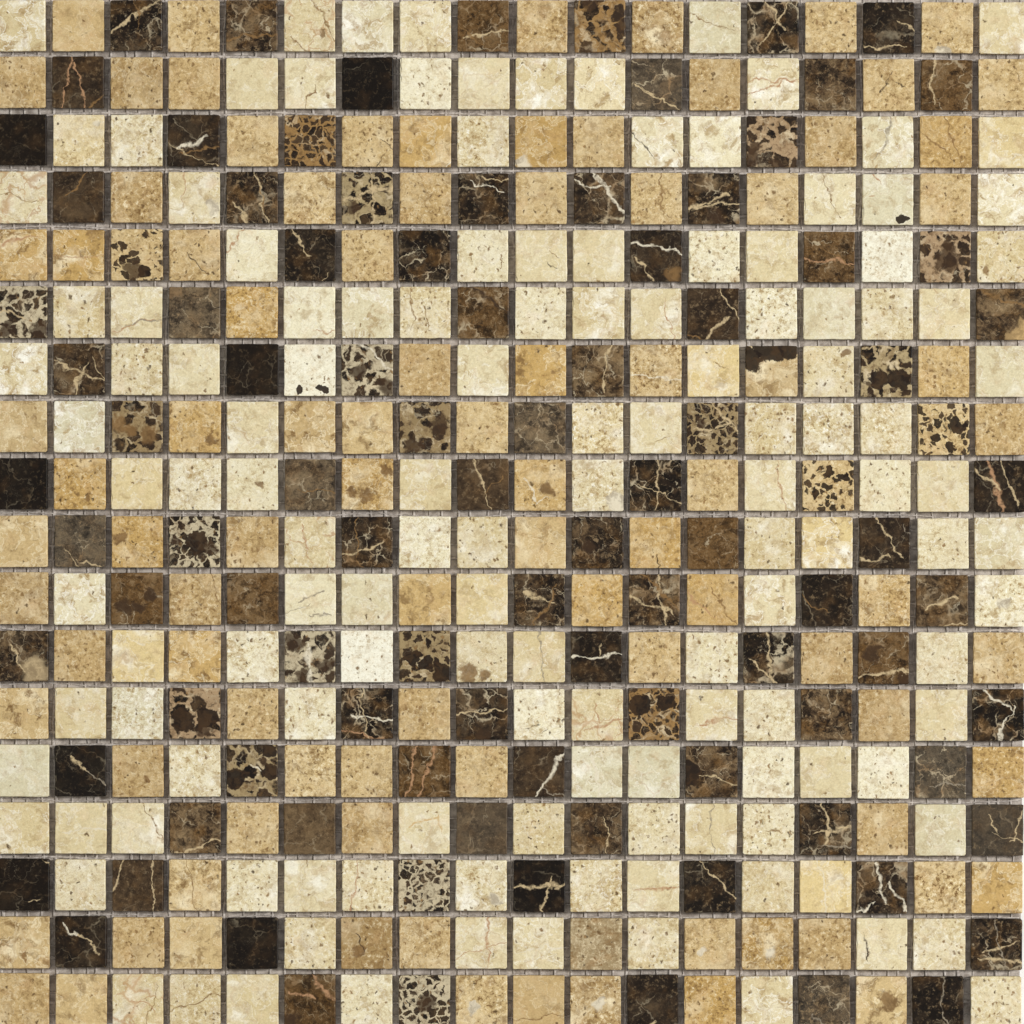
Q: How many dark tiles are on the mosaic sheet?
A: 95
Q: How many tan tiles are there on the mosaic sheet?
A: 96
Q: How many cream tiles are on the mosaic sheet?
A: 133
